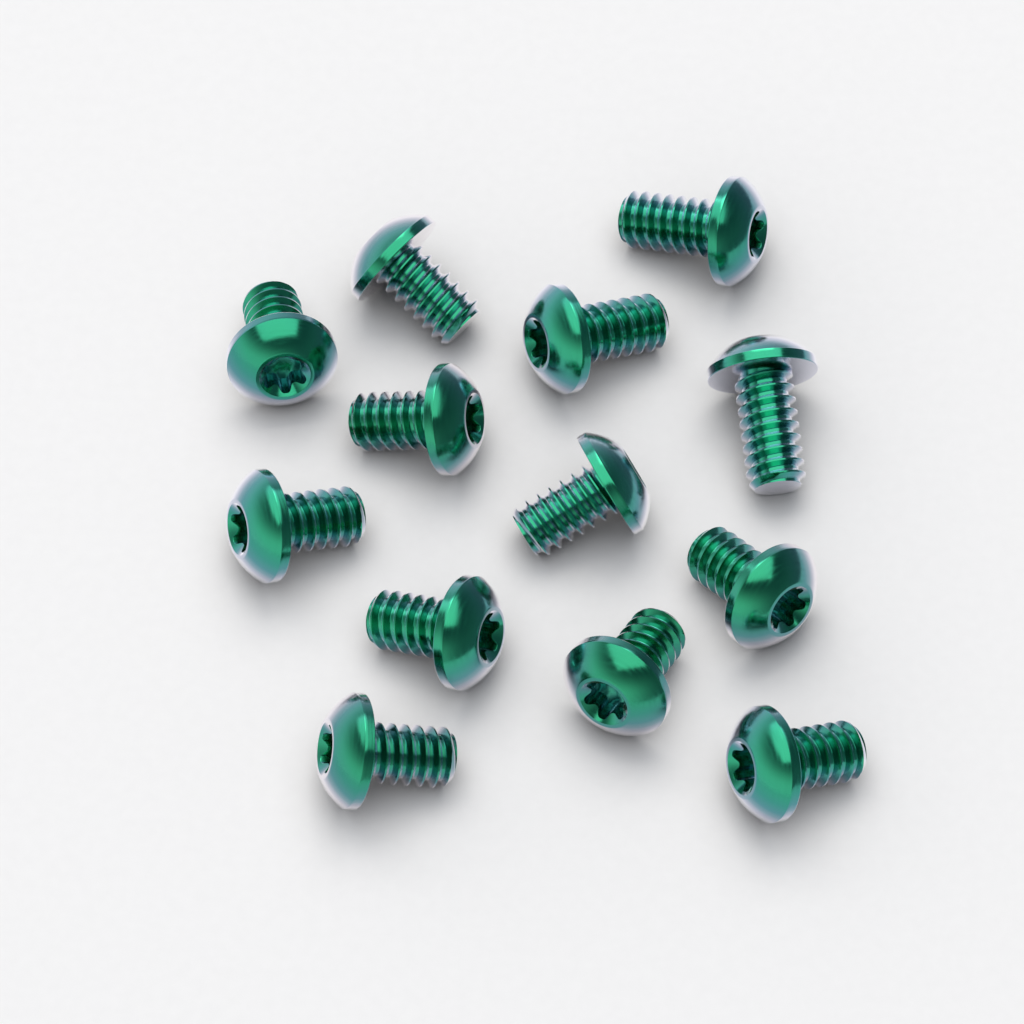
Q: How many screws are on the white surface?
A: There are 13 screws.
